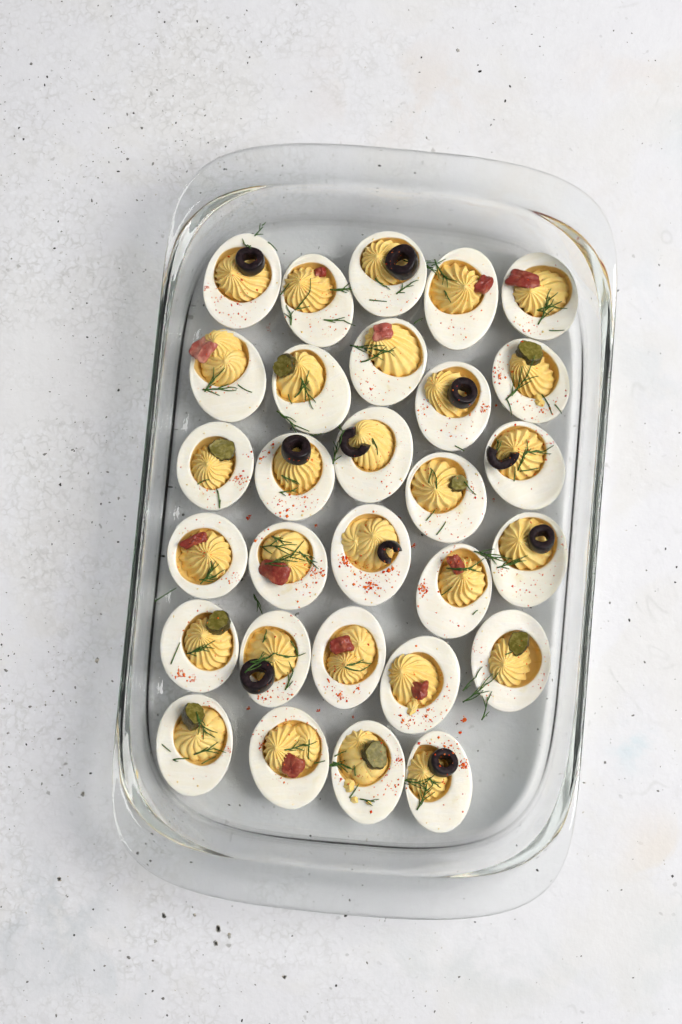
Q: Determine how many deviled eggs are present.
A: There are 29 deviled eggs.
